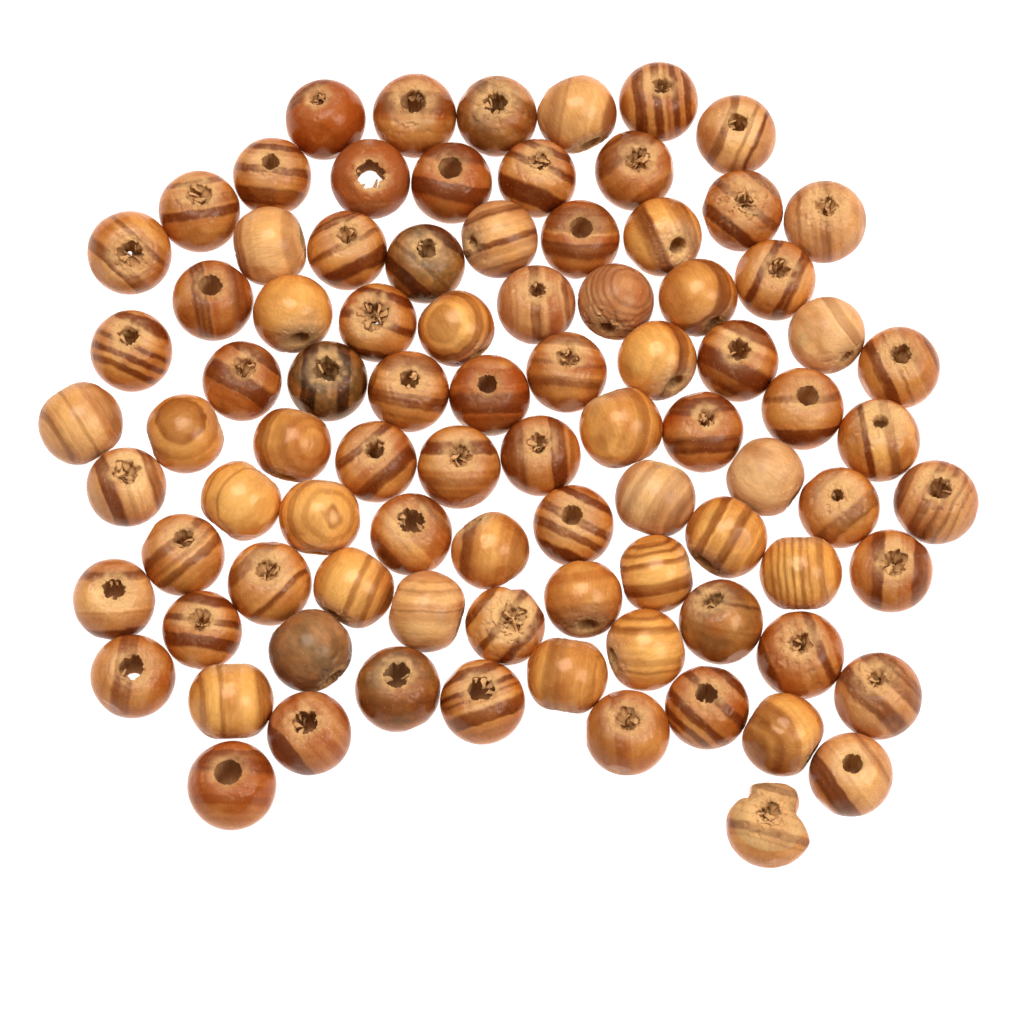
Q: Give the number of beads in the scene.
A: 88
